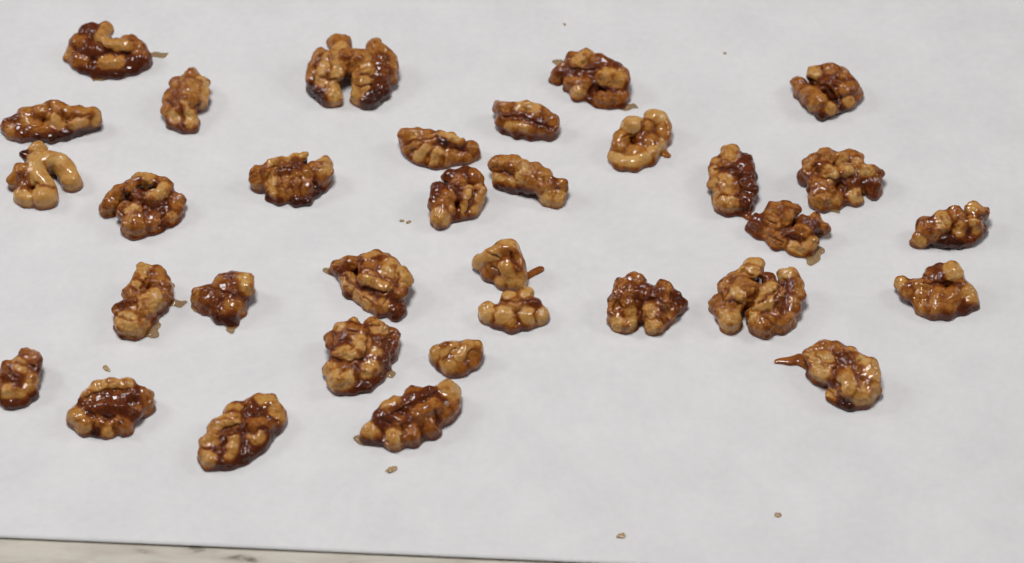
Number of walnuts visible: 33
